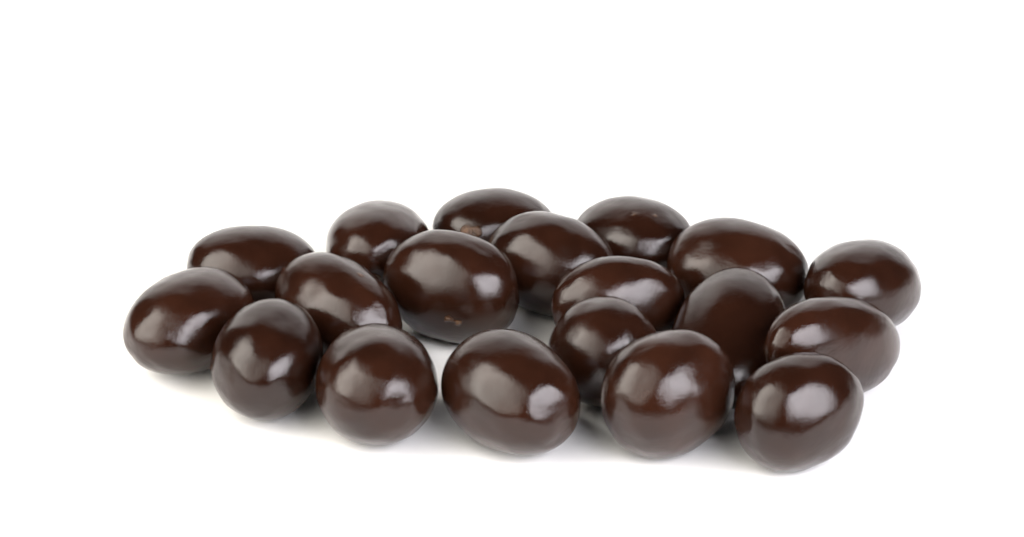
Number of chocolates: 19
